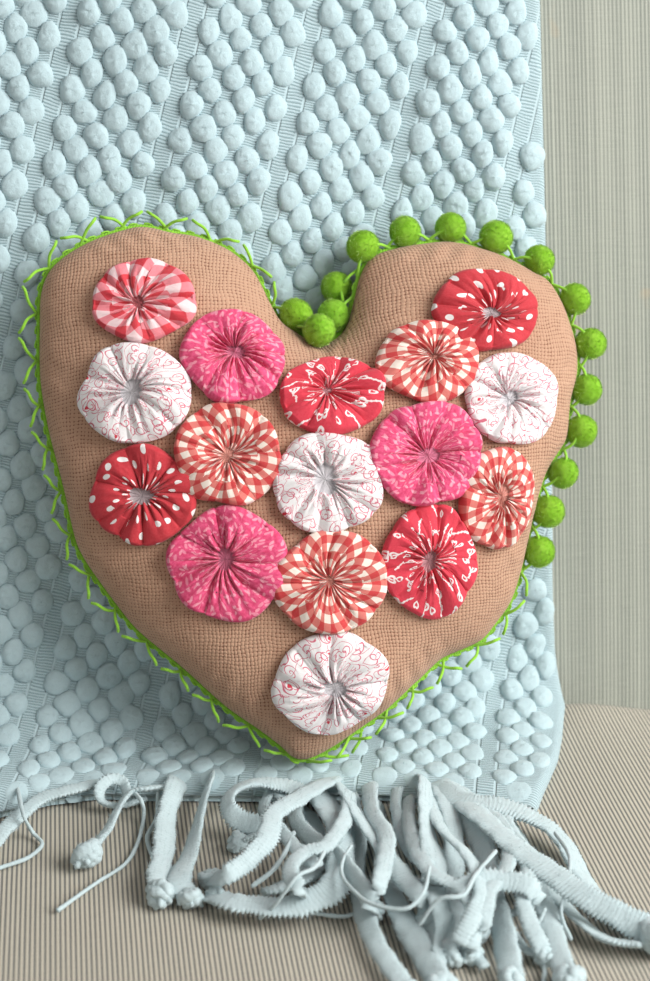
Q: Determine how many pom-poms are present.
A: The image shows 16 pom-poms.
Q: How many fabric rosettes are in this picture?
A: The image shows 16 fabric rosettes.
